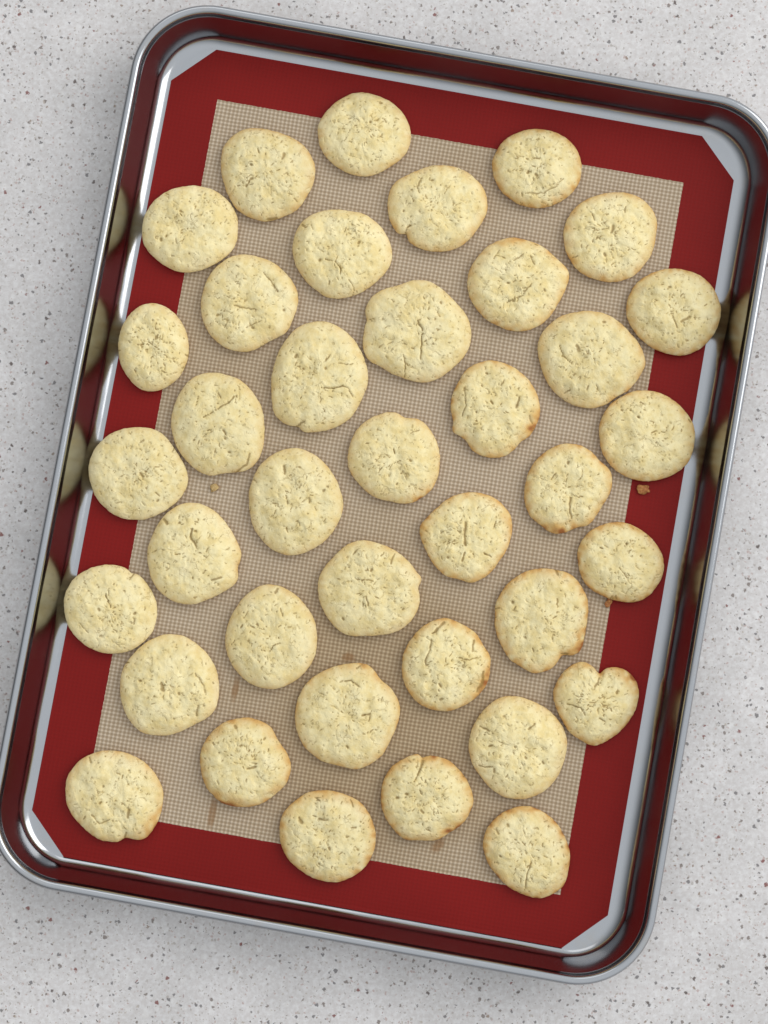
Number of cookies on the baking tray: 38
